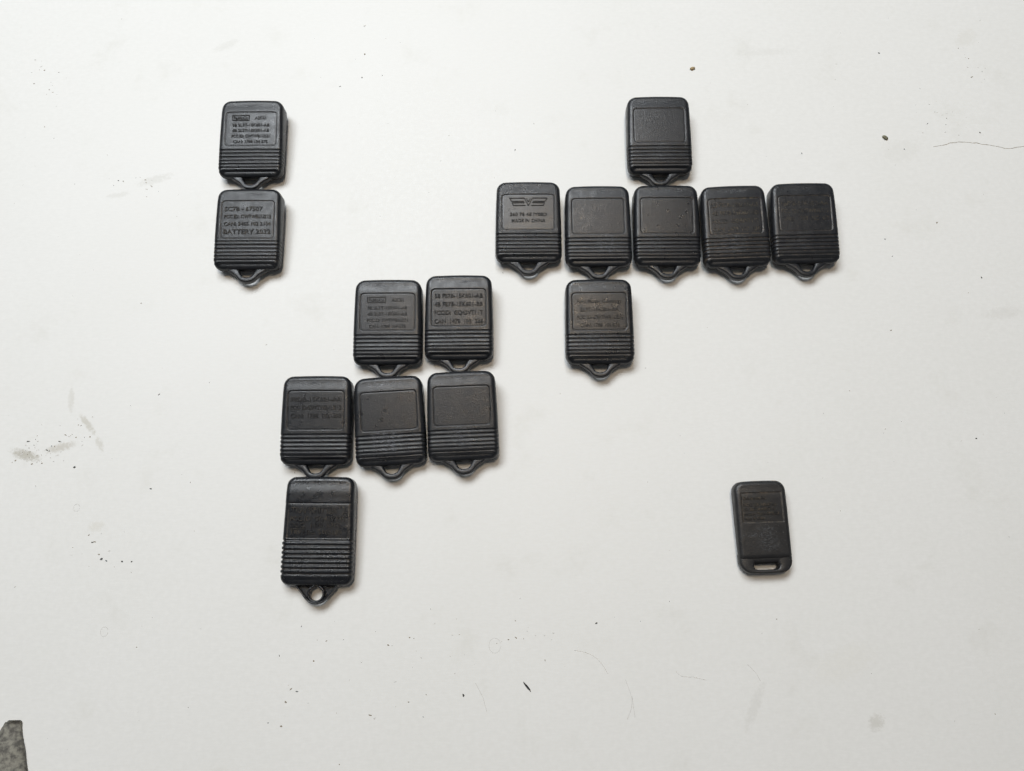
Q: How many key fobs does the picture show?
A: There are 16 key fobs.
